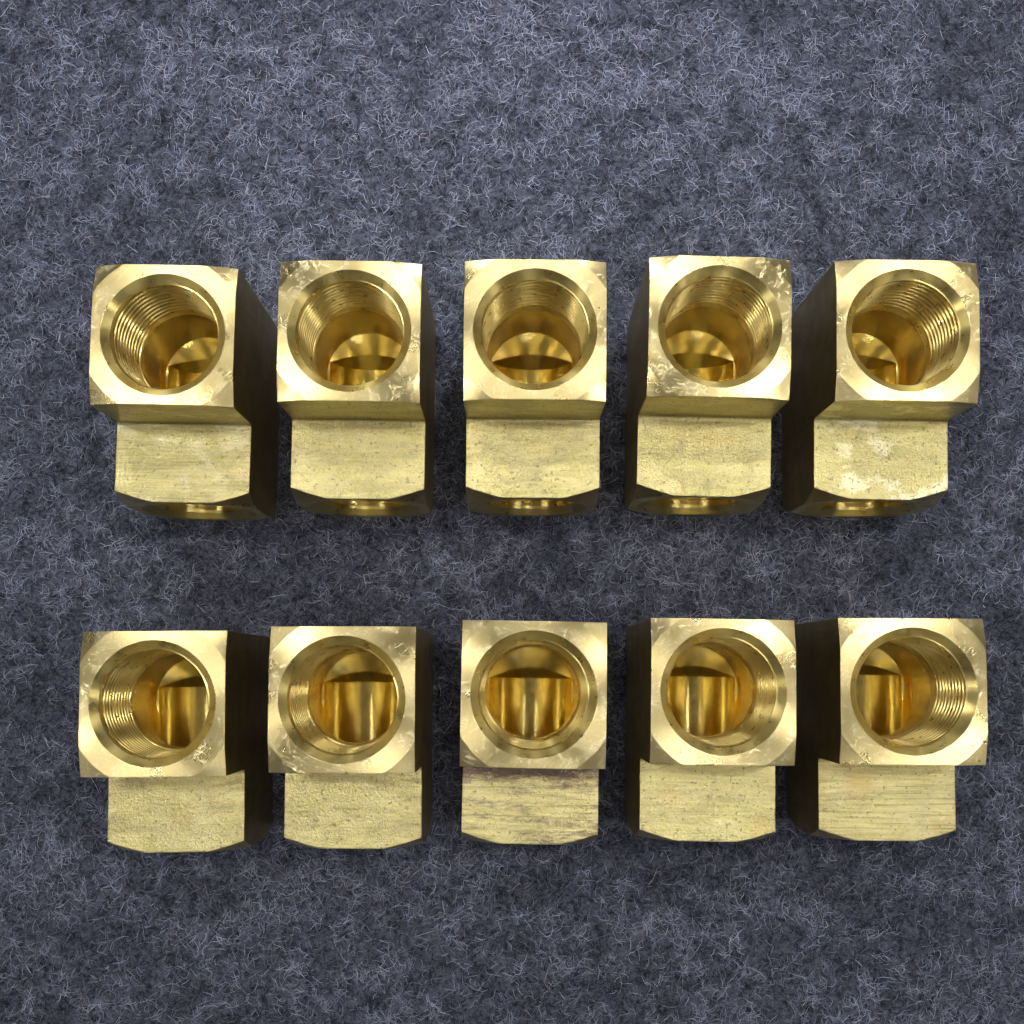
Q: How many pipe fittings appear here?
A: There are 10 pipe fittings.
